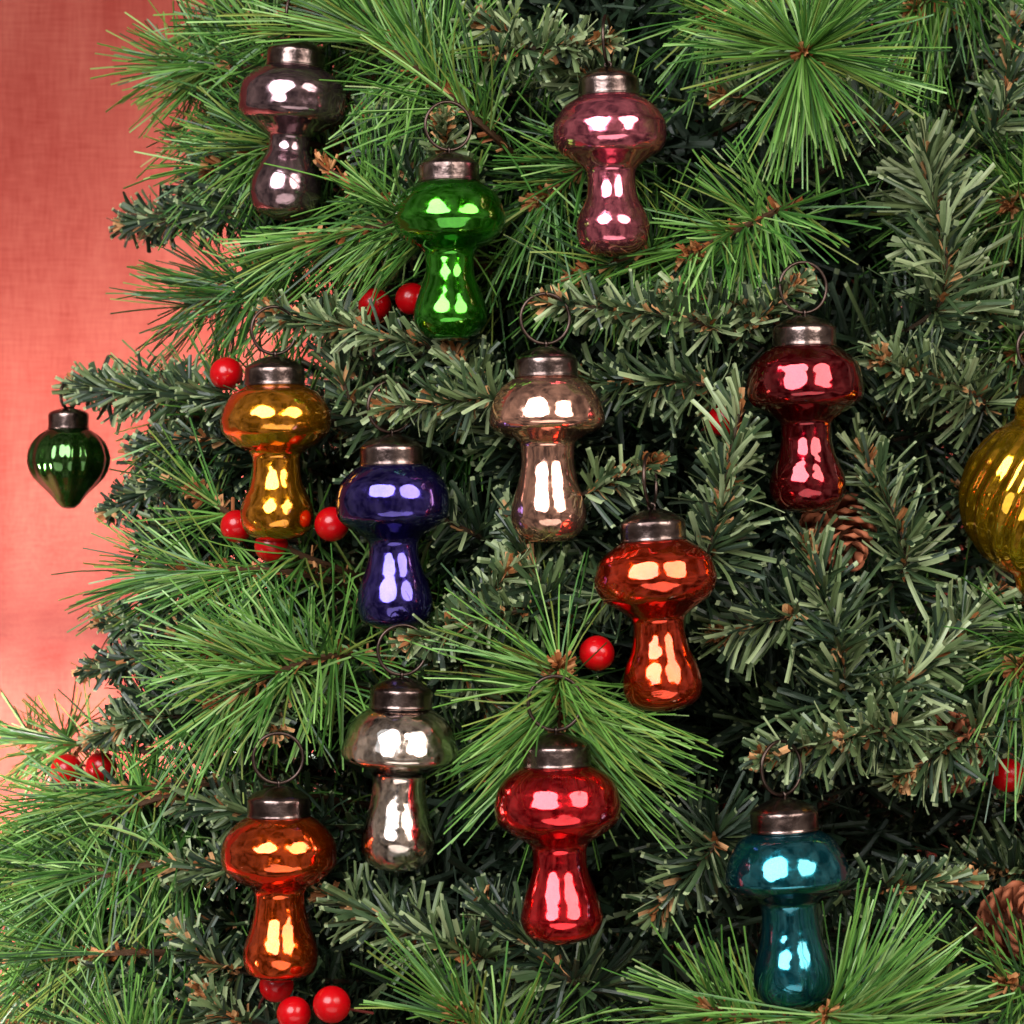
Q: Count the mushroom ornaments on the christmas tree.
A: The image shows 12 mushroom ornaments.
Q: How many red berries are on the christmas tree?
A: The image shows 14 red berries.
